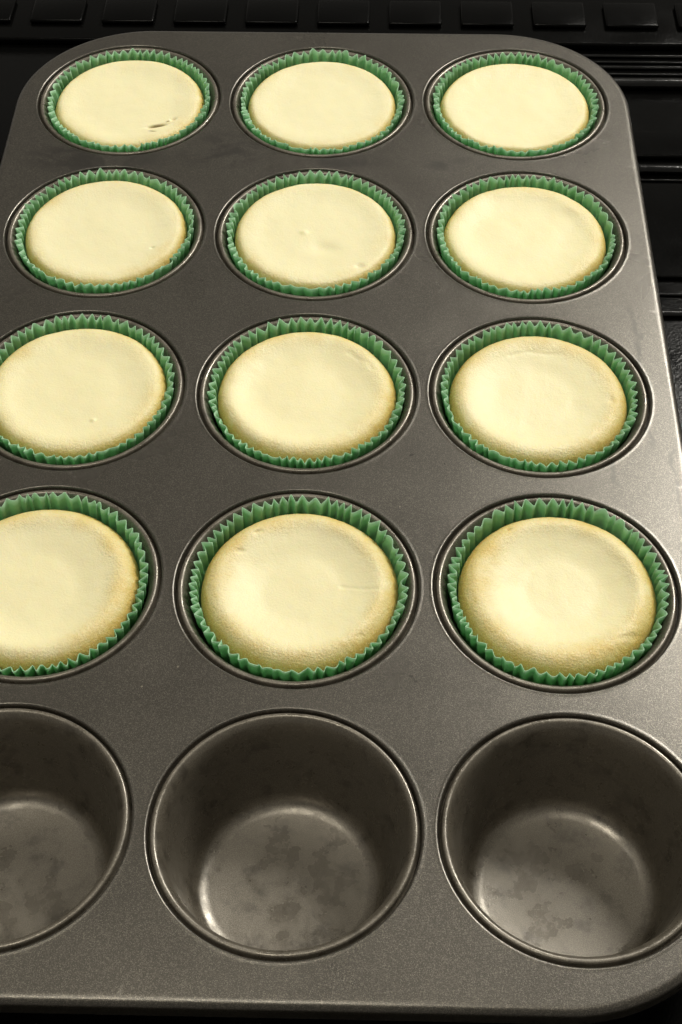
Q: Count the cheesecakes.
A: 12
